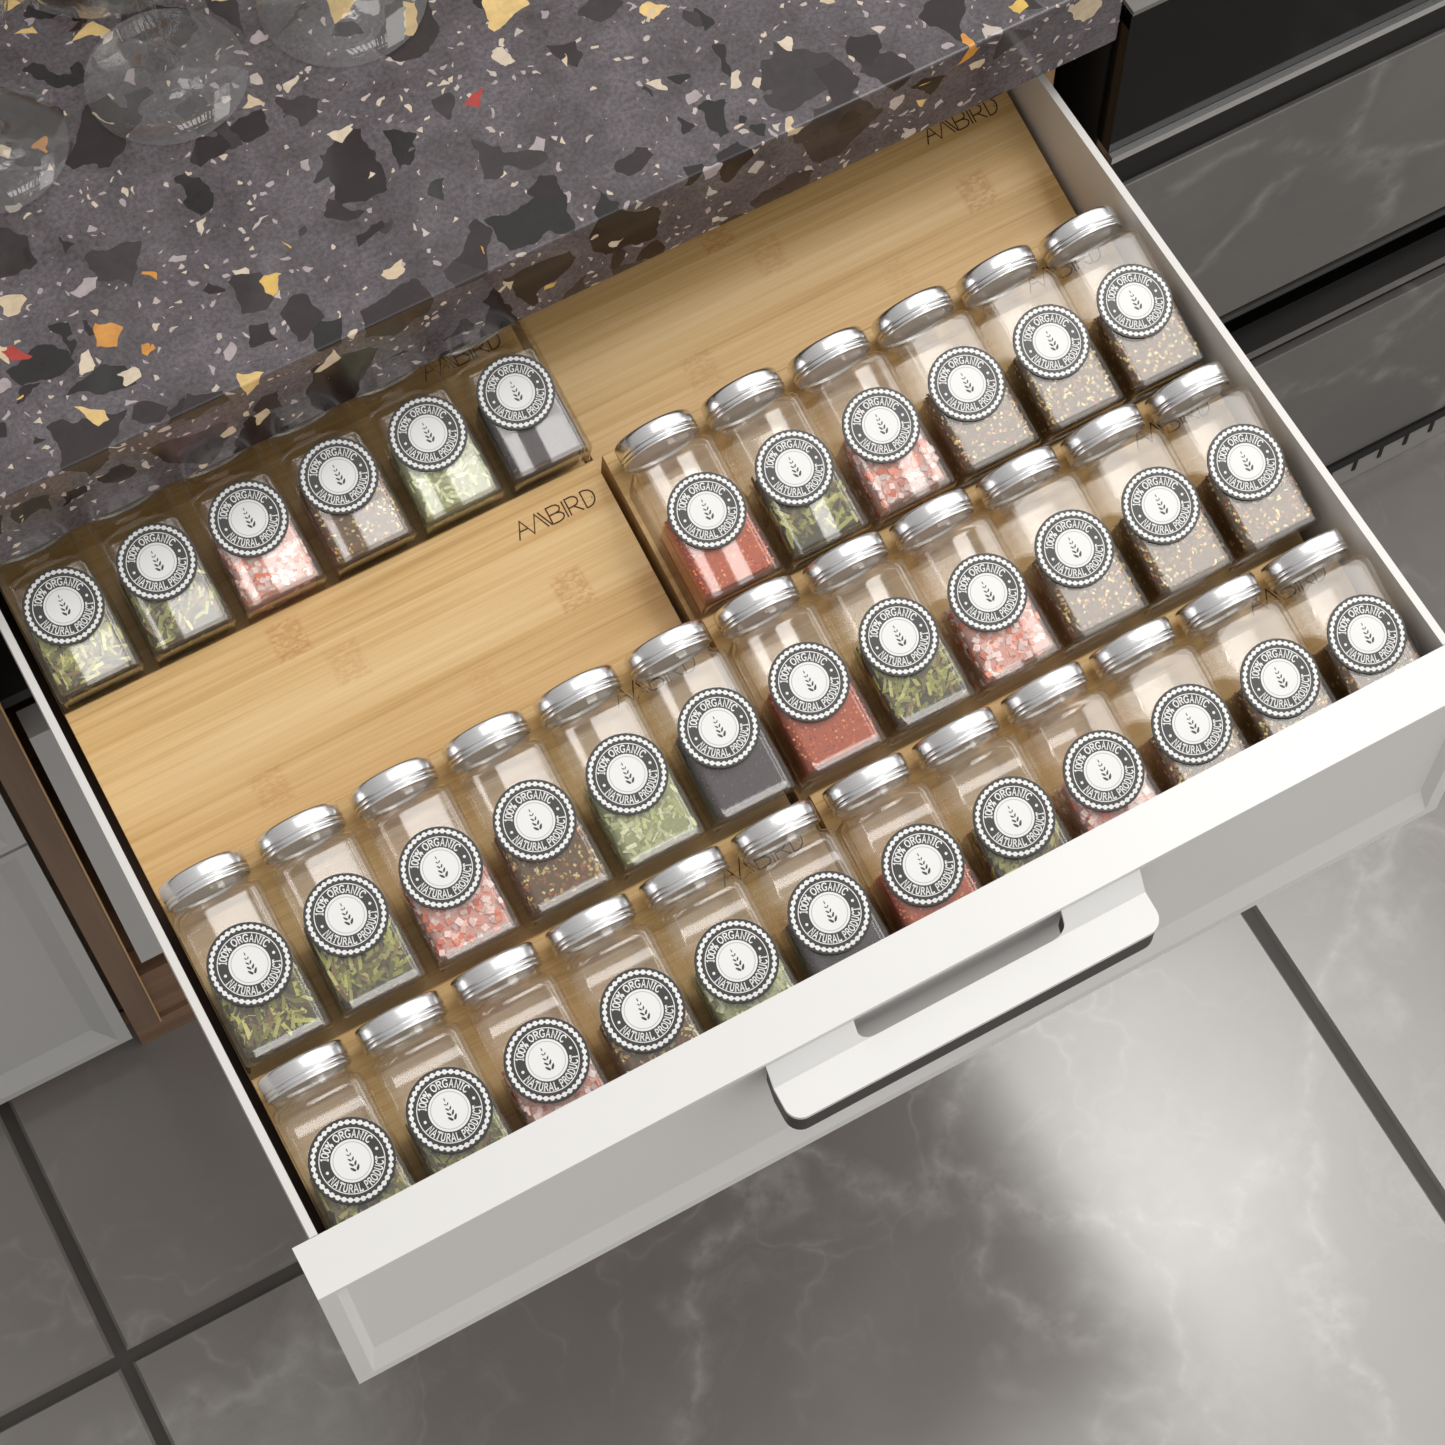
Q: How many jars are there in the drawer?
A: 36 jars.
